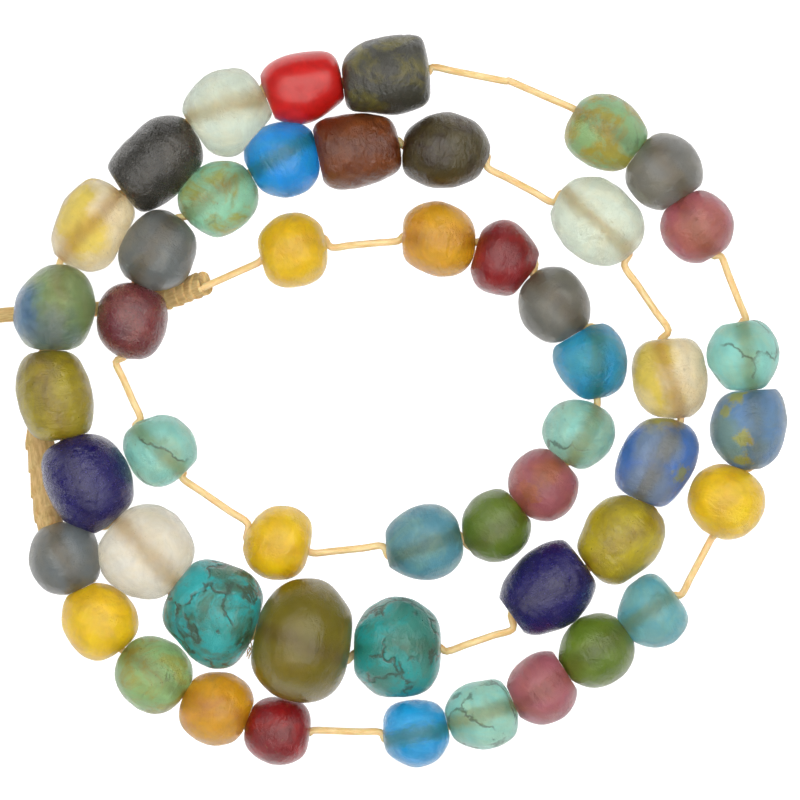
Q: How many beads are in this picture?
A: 50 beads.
